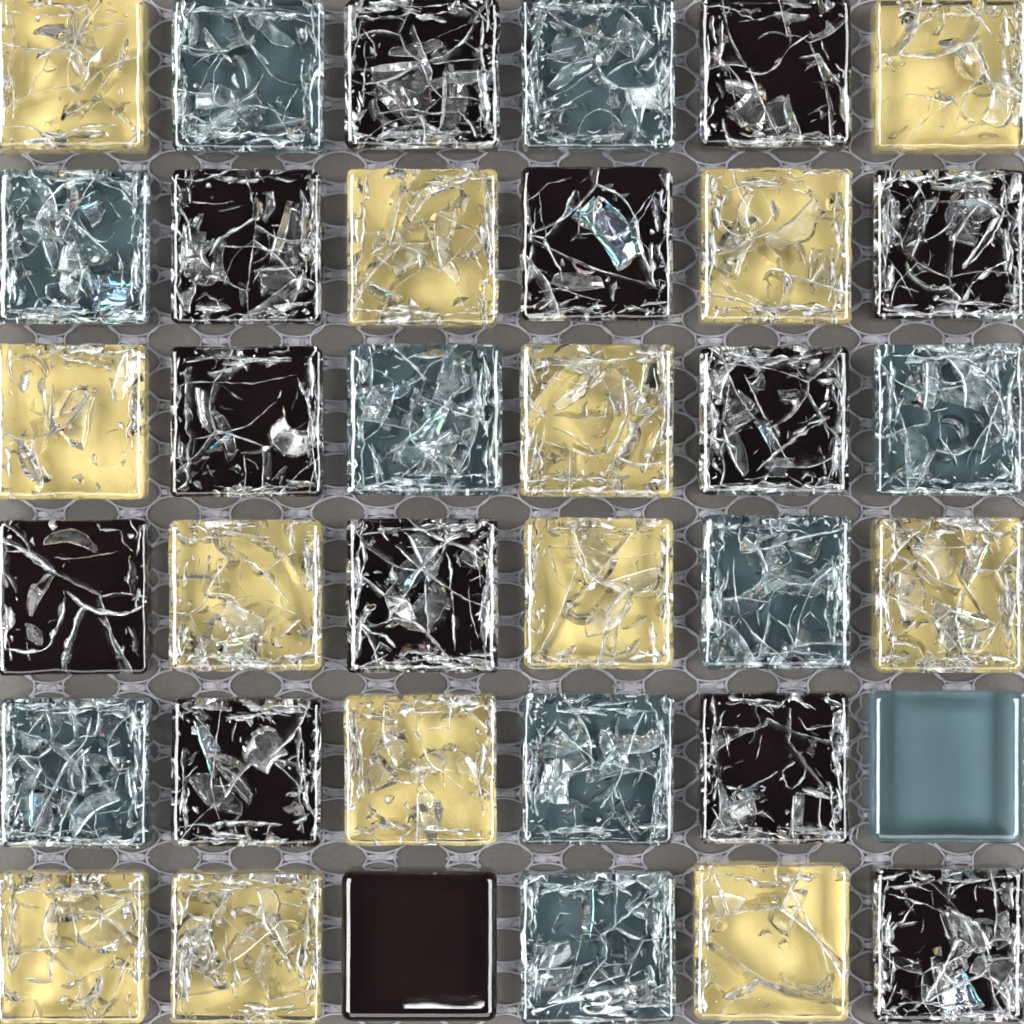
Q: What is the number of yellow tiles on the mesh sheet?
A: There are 13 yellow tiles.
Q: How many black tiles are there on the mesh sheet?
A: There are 13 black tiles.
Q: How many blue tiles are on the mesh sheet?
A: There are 10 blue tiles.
